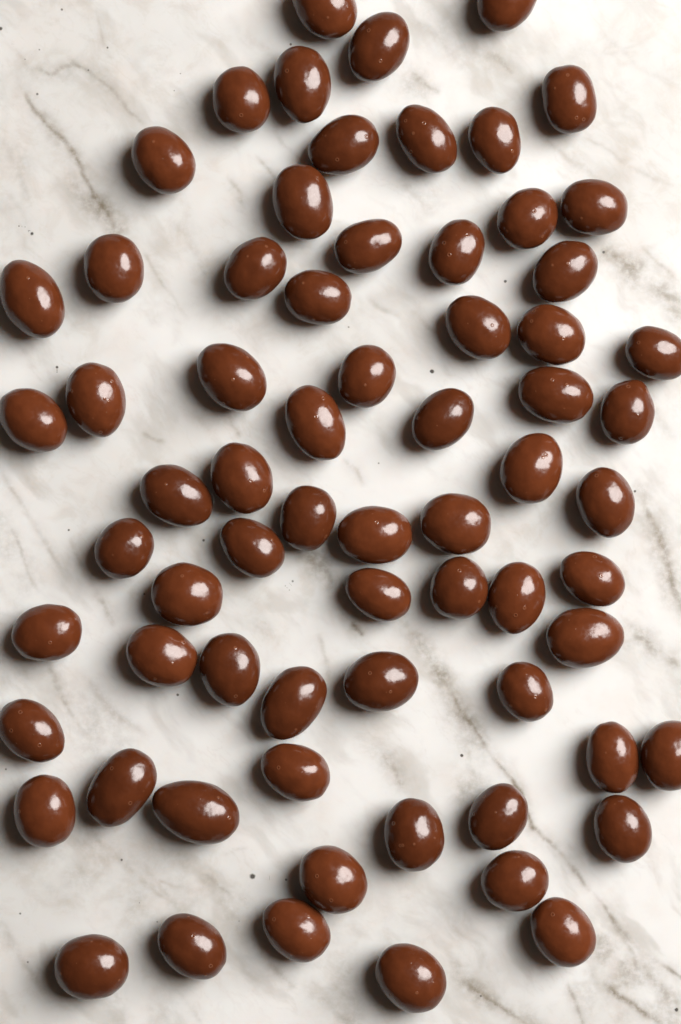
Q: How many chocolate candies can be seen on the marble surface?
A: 69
